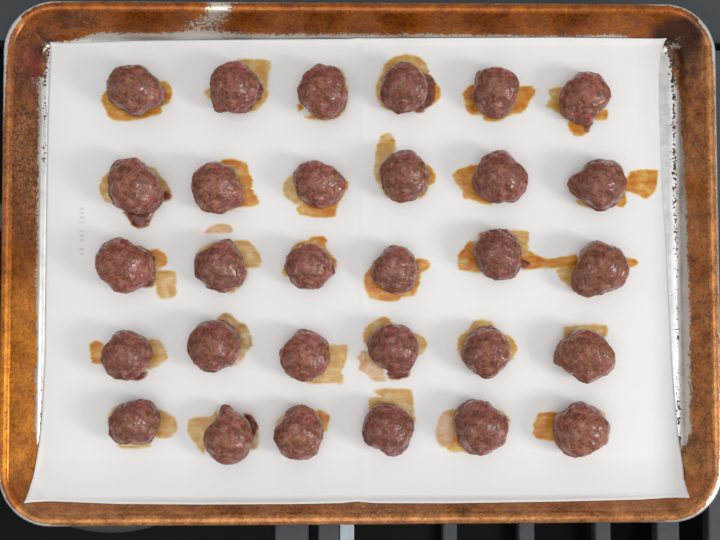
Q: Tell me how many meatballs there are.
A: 30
